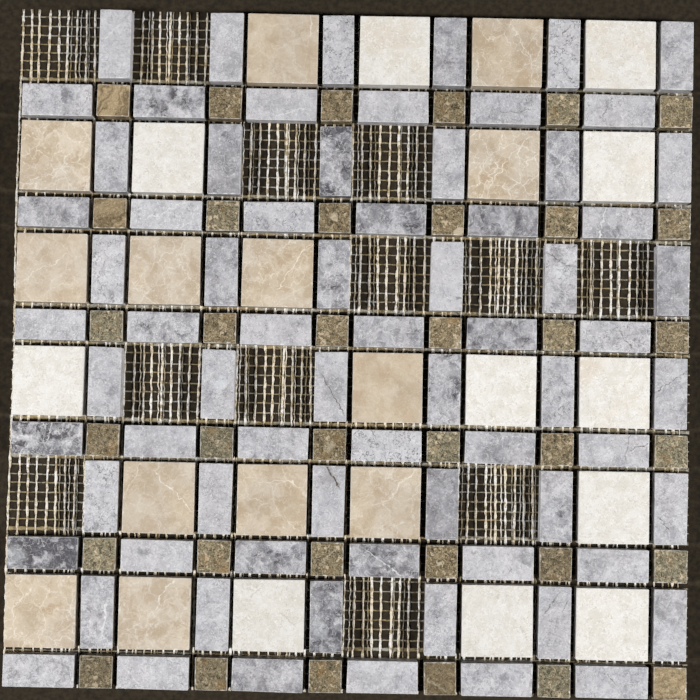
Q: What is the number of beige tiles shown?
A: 13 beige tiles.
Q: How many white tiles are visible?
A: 11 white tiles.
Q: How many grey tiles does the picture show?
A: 72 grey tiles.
